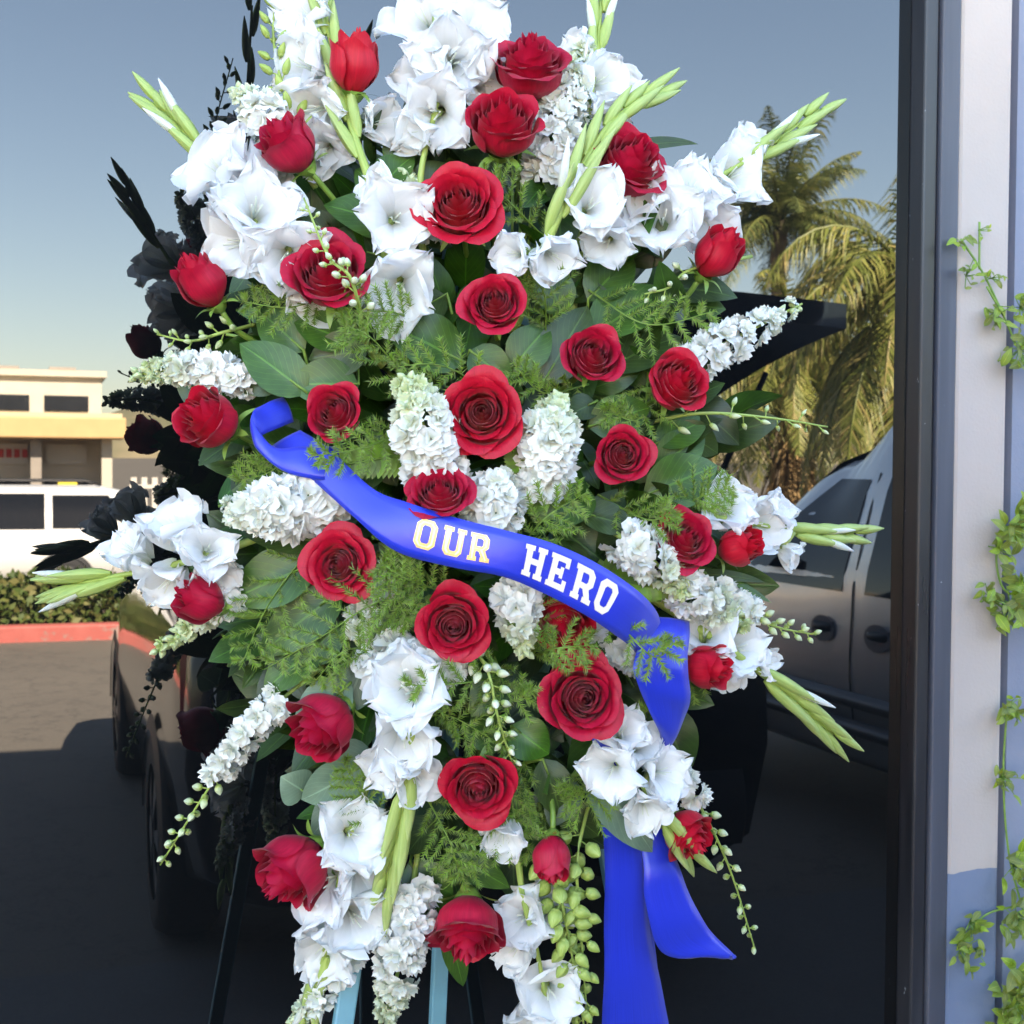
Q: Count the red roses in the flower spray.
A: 31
